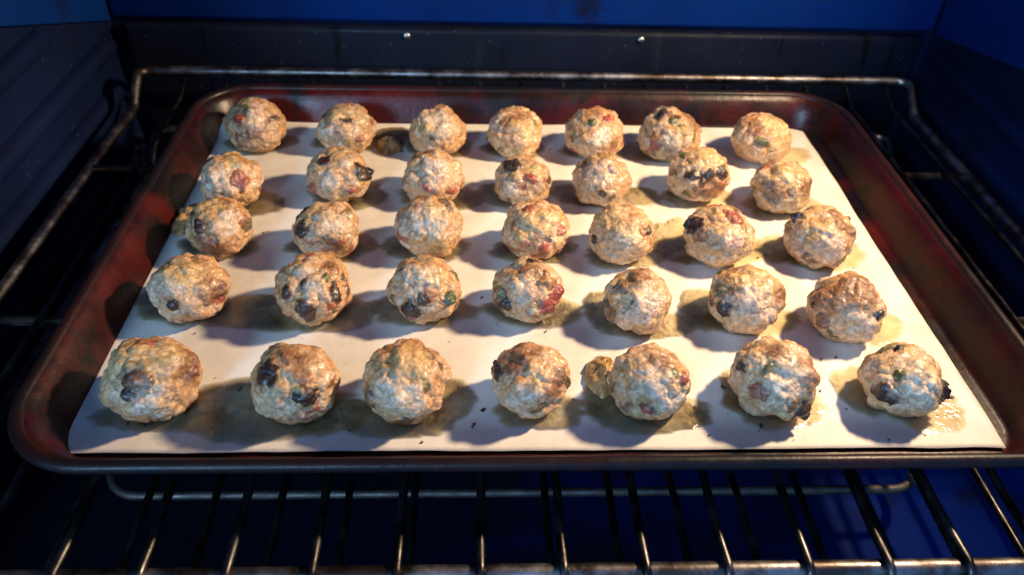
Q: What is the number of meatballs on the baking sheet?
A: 35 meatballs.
